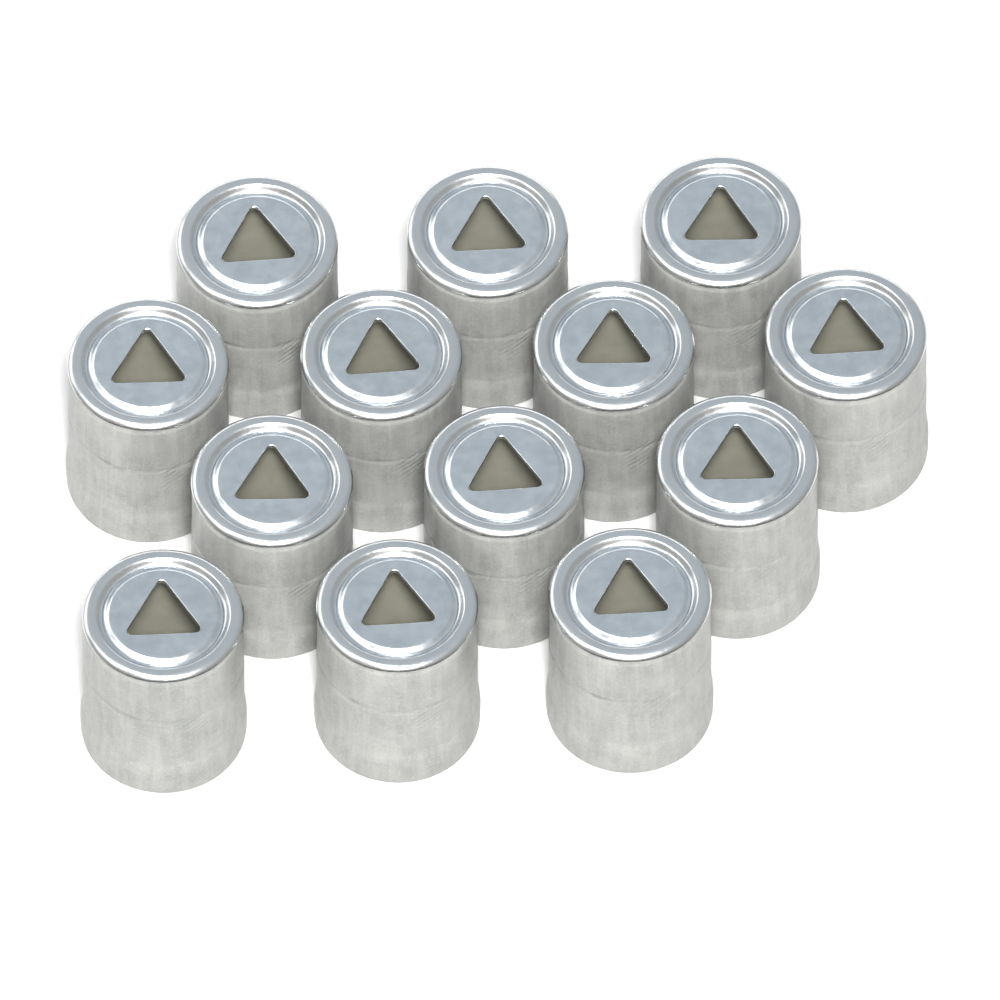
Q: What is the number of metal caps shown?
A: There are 13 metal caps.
